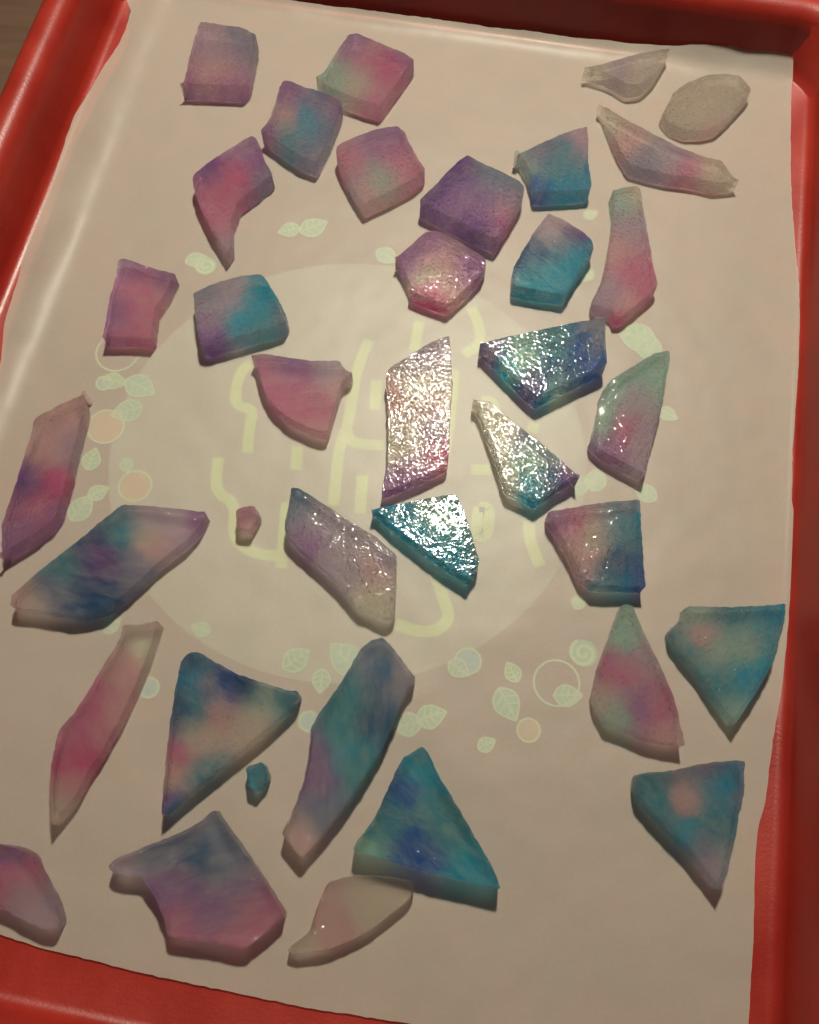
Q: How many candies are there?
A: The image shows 37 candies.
